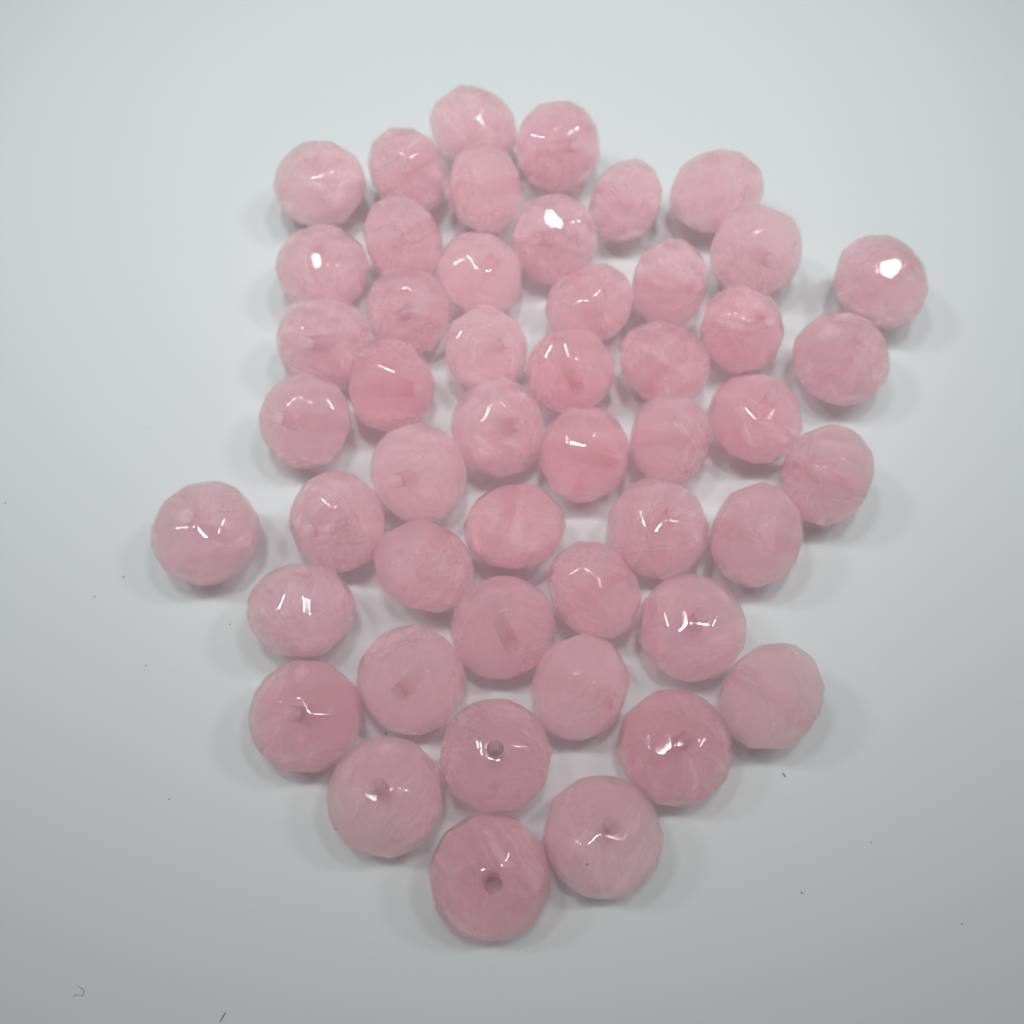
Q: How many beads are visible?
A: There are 49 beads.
